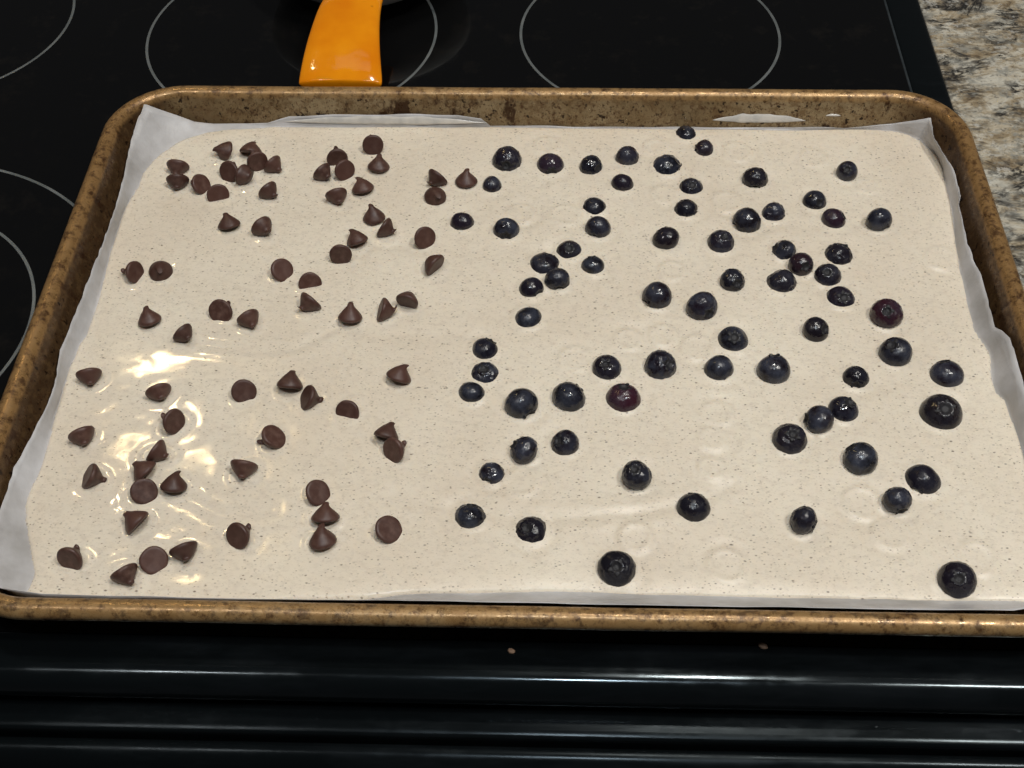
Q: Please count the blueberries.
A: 72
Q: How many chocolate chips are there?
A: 69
